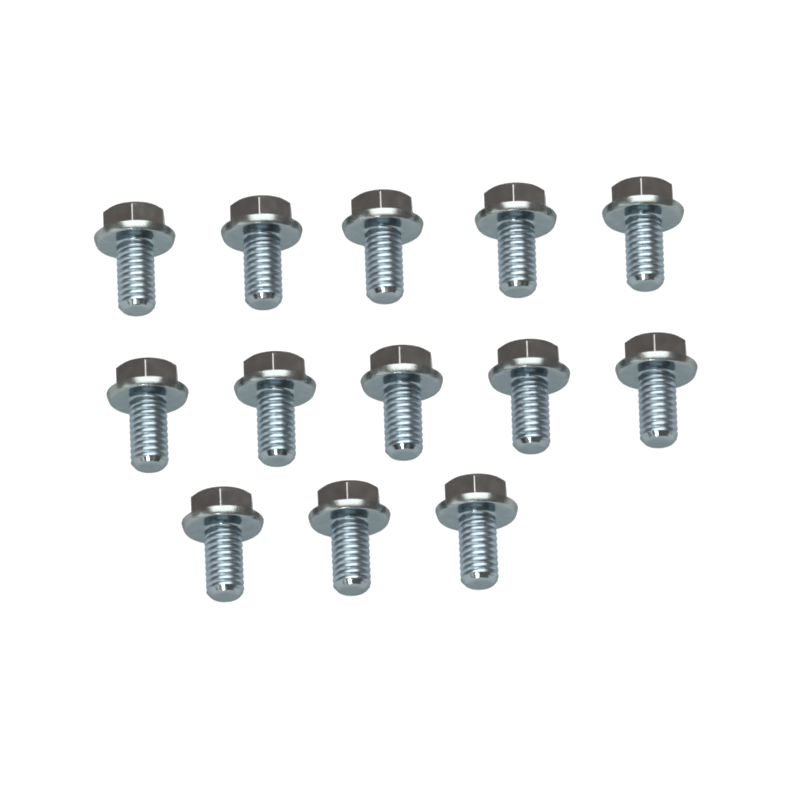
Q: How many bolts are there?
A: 13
